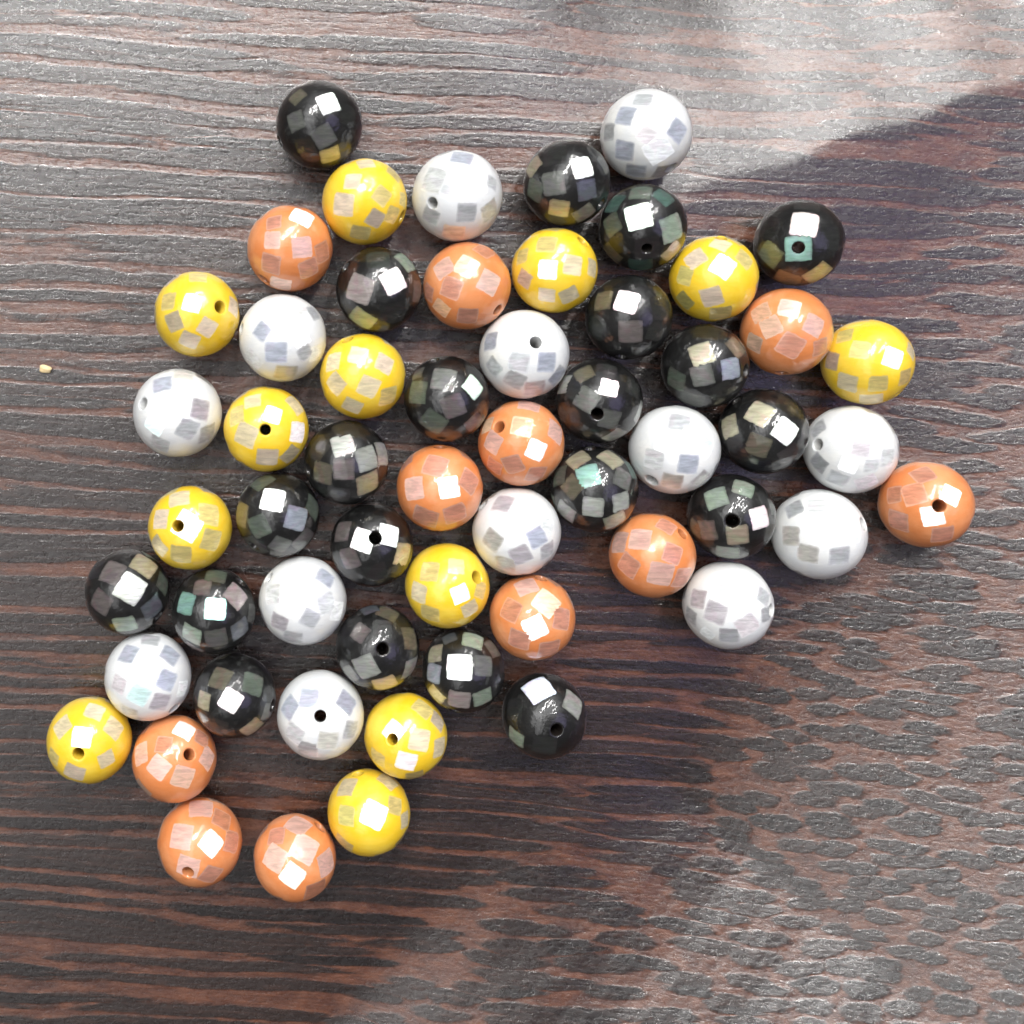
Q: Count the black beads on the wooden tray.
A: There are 21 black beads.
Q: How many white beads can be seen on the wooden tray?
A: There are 13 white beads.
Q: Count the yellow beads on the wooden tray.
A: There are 12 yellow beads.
